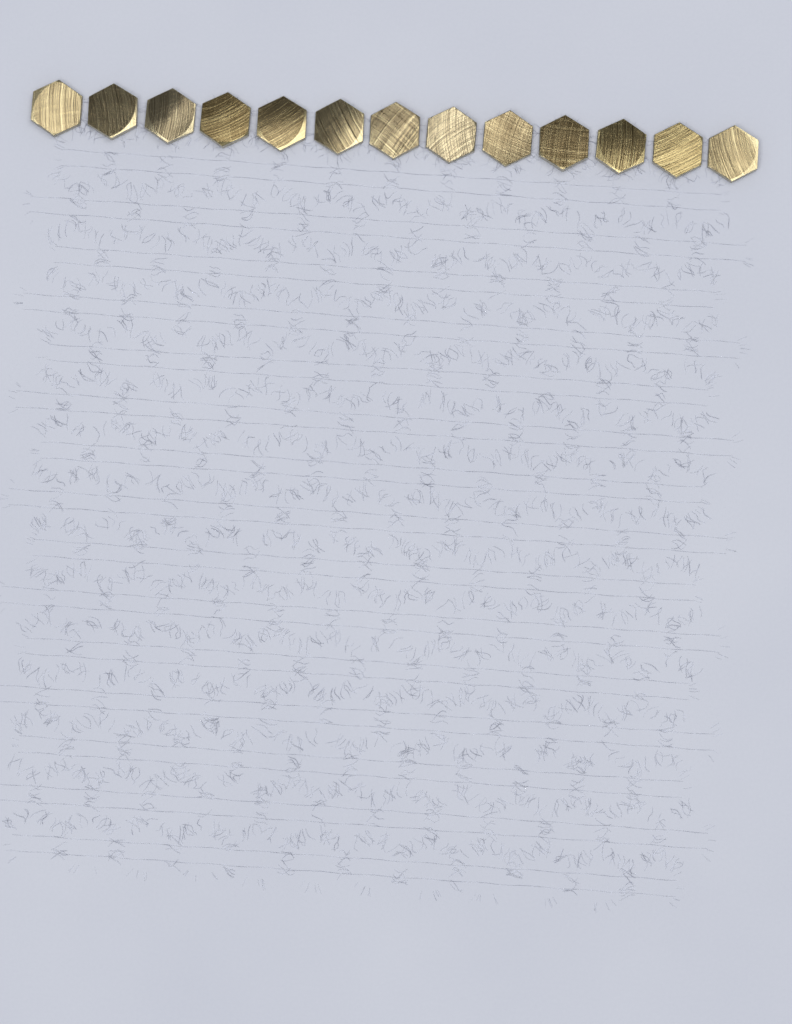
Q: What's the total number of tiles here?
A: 13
